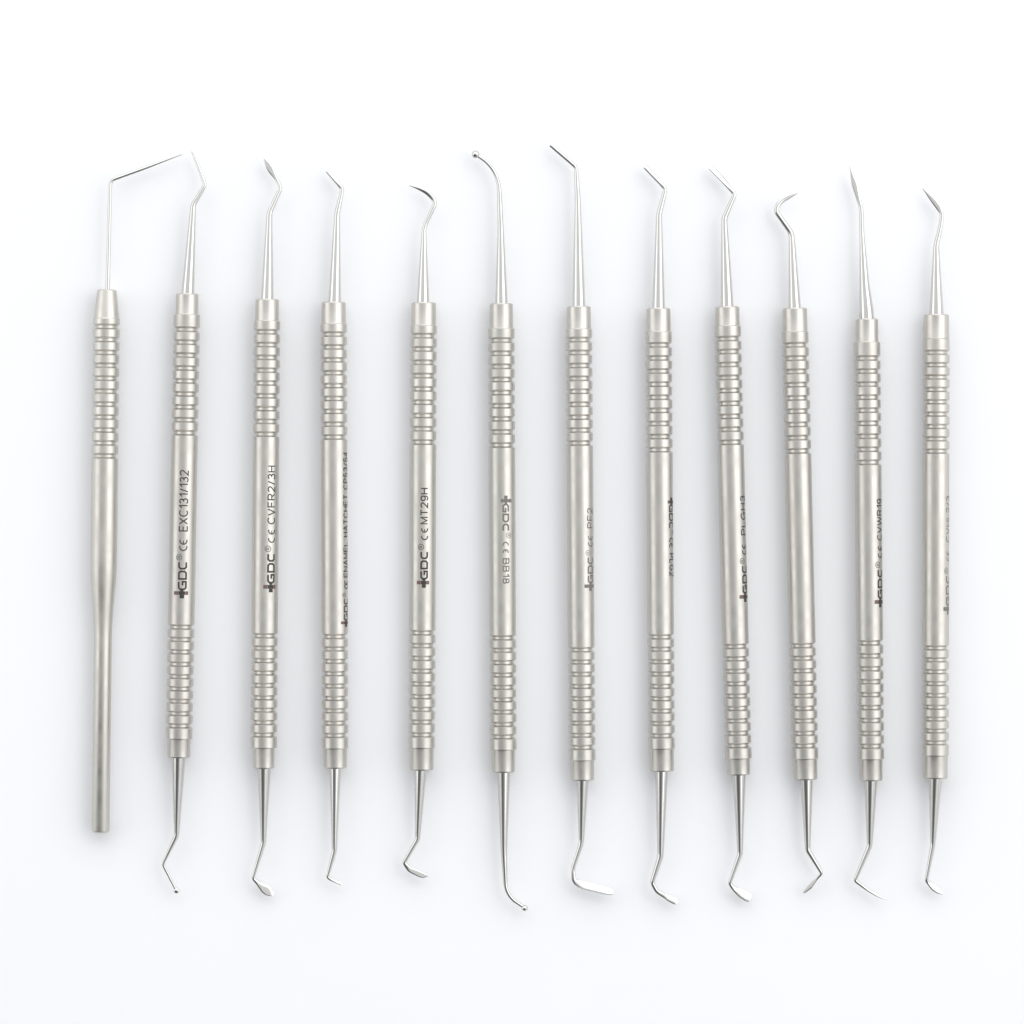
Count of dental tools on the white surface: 12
